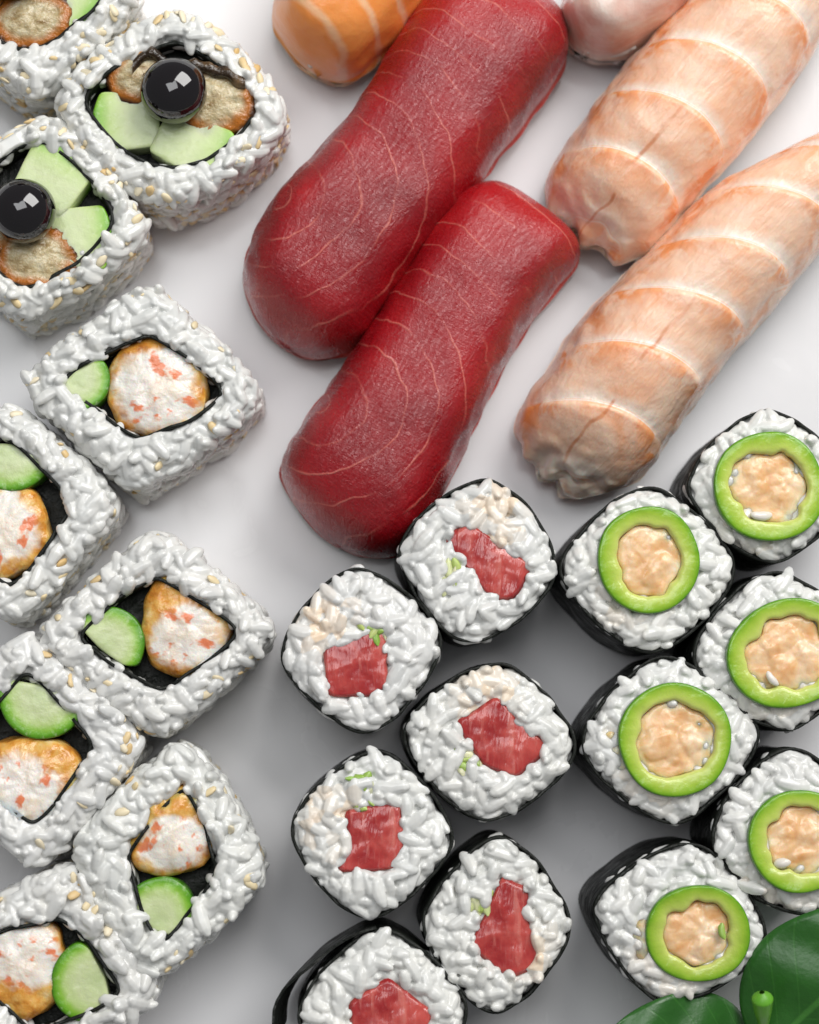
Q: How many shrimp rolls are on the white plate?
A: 6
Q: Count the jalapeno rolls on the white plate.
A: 6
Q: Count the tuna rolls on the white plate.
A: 6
